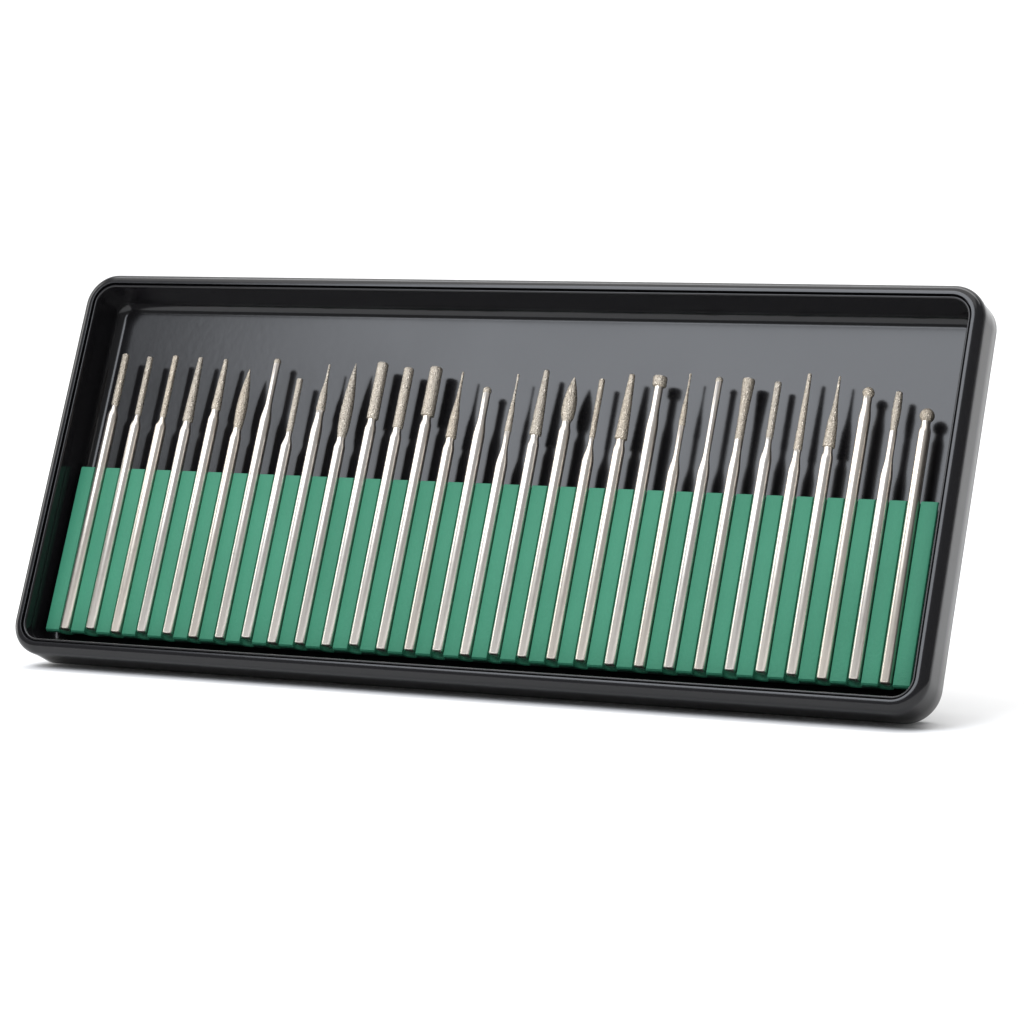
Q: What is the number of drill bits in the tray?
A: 30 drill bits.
